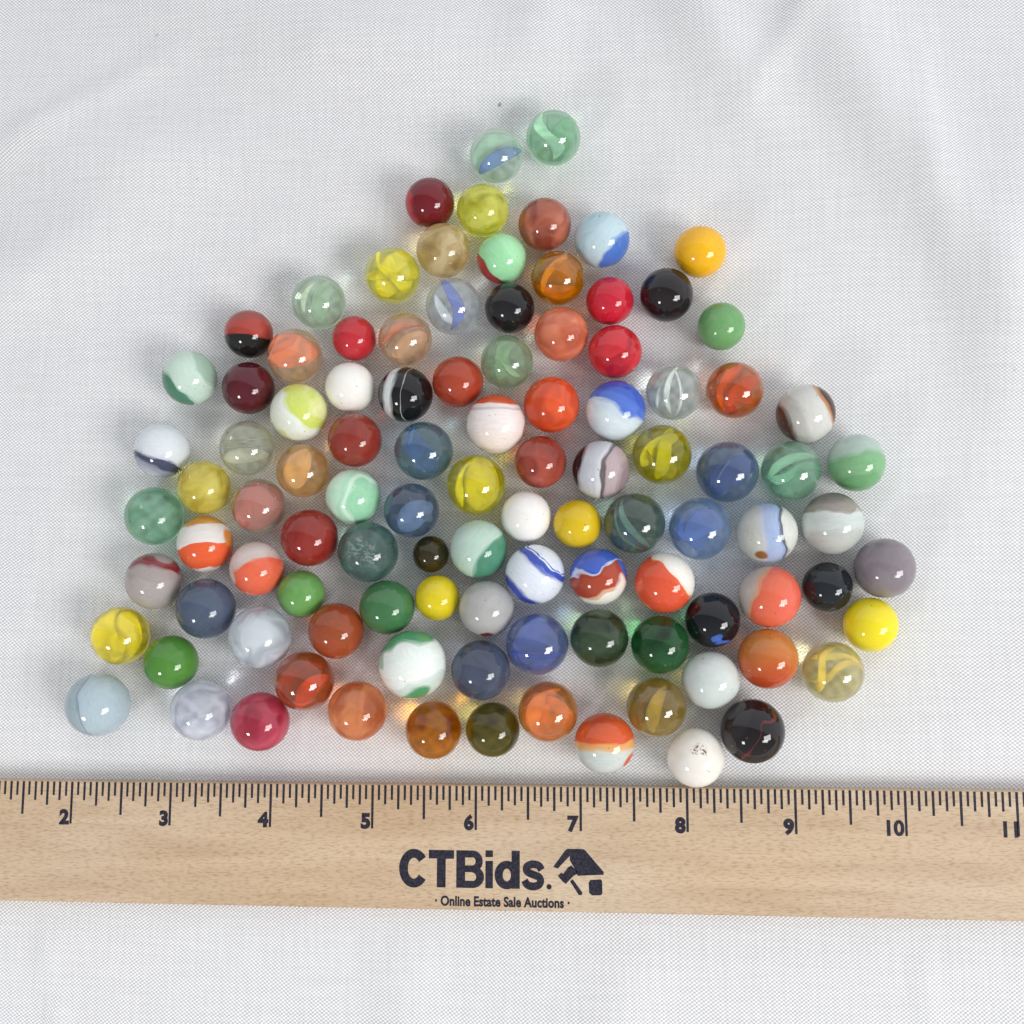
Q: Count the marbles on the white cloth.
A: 103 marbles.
